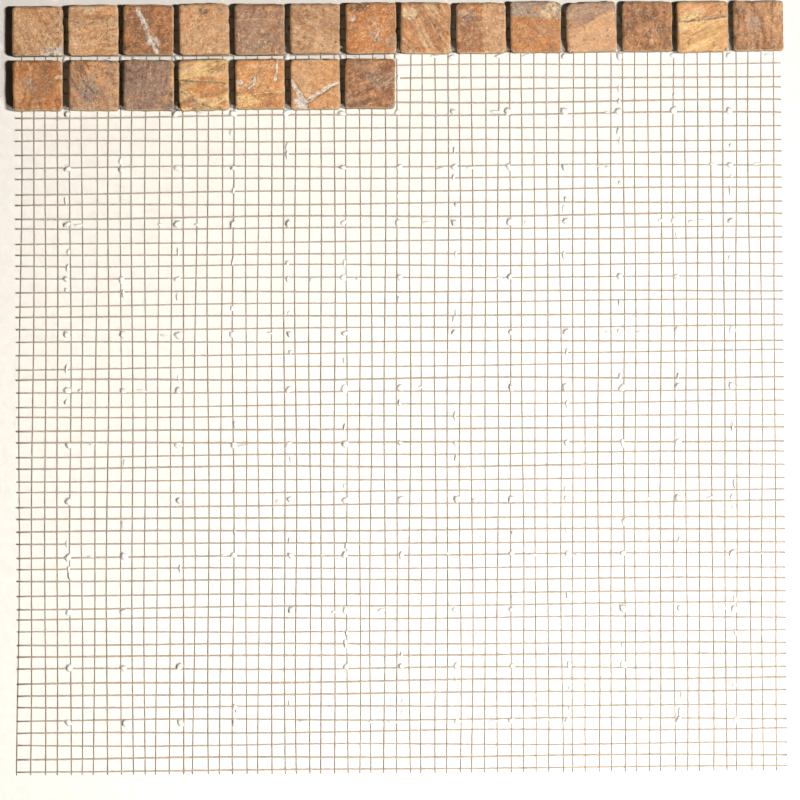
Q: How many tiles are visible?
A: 21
